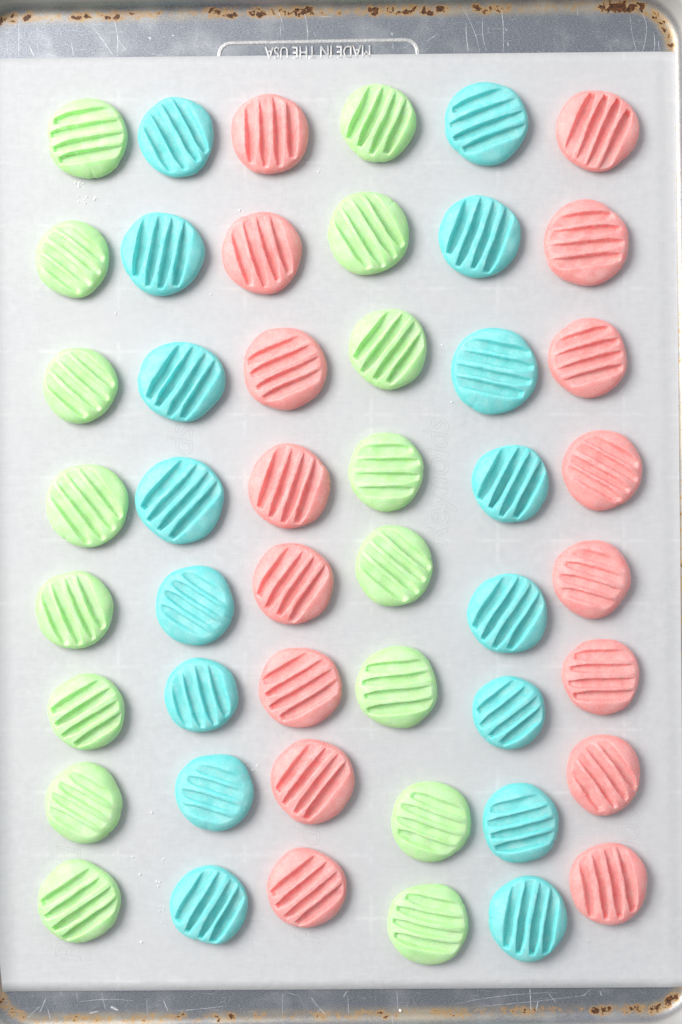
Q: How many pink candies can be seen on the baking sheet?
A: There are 16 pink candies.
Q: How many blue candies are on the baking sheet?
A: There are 16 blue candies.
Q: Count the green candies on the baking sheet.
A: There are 16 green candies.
